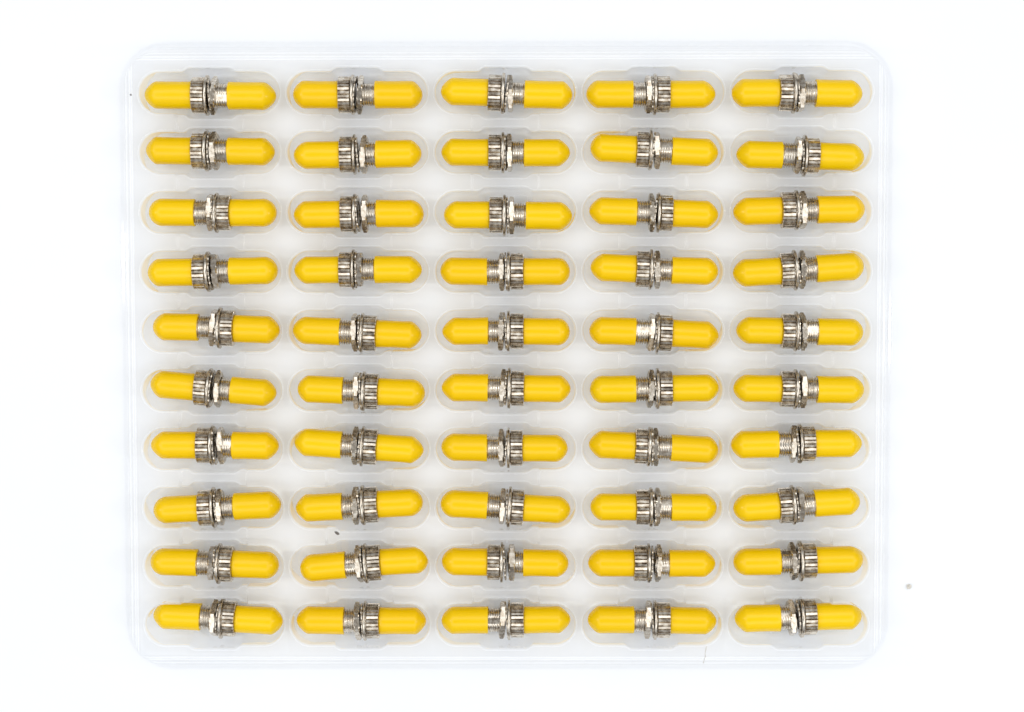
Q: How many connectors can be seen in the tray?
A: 50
